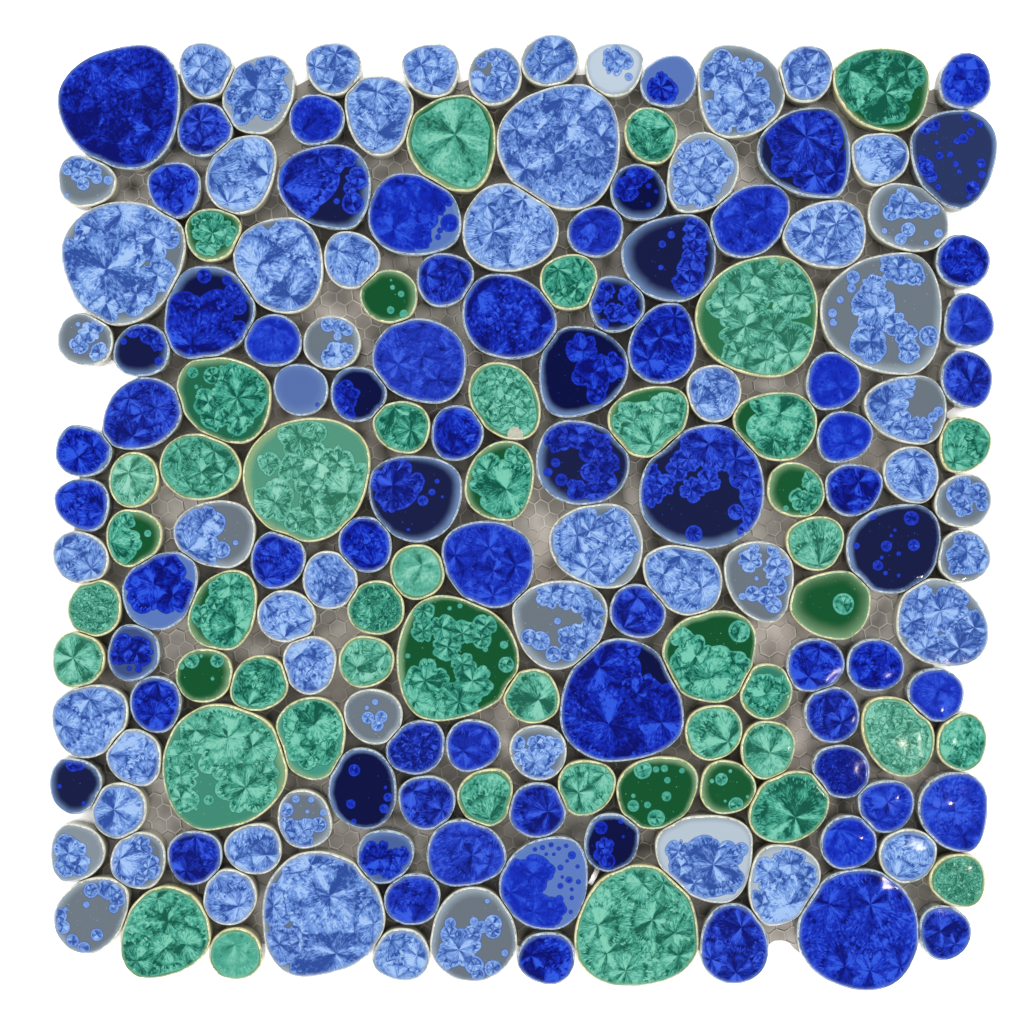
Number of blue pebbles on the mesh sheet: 127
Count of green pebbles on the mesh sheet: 48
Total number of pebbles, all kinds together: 175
